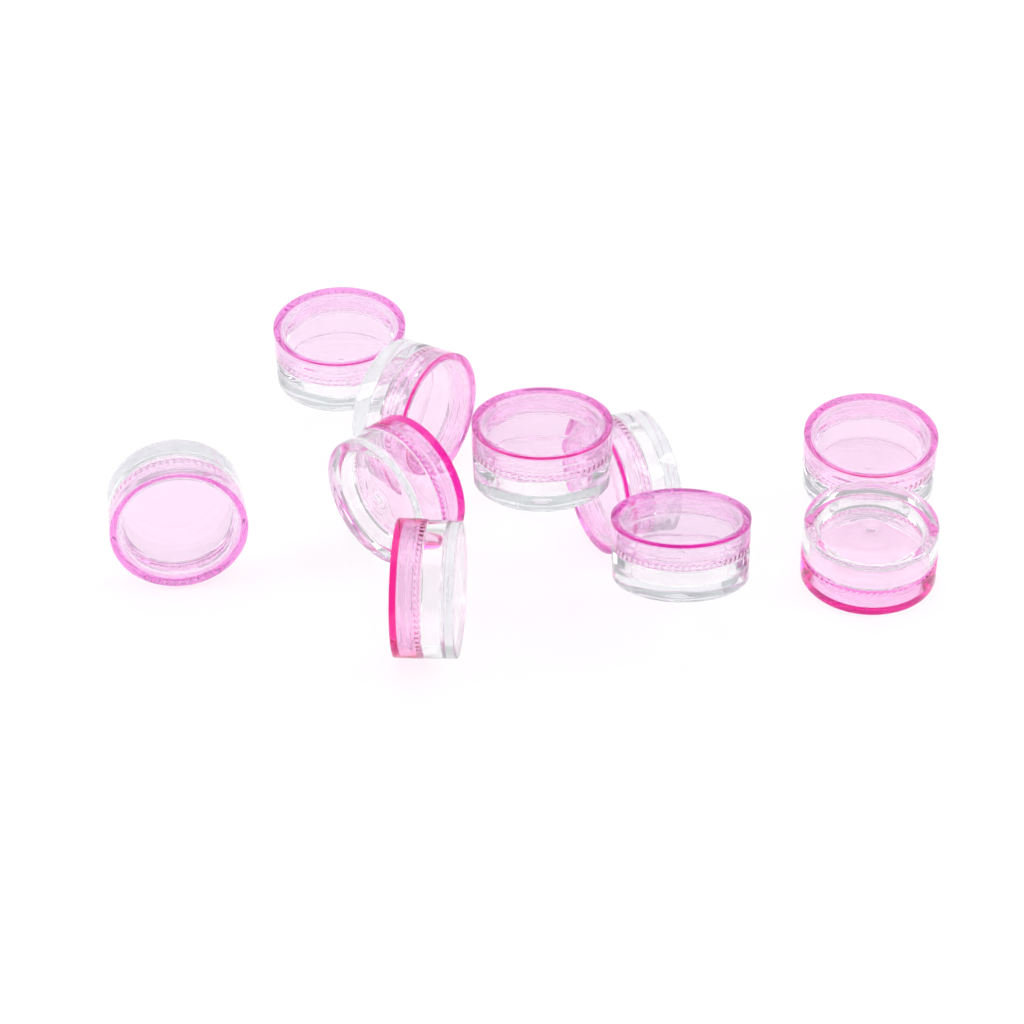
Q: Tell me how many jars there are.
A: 10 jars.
